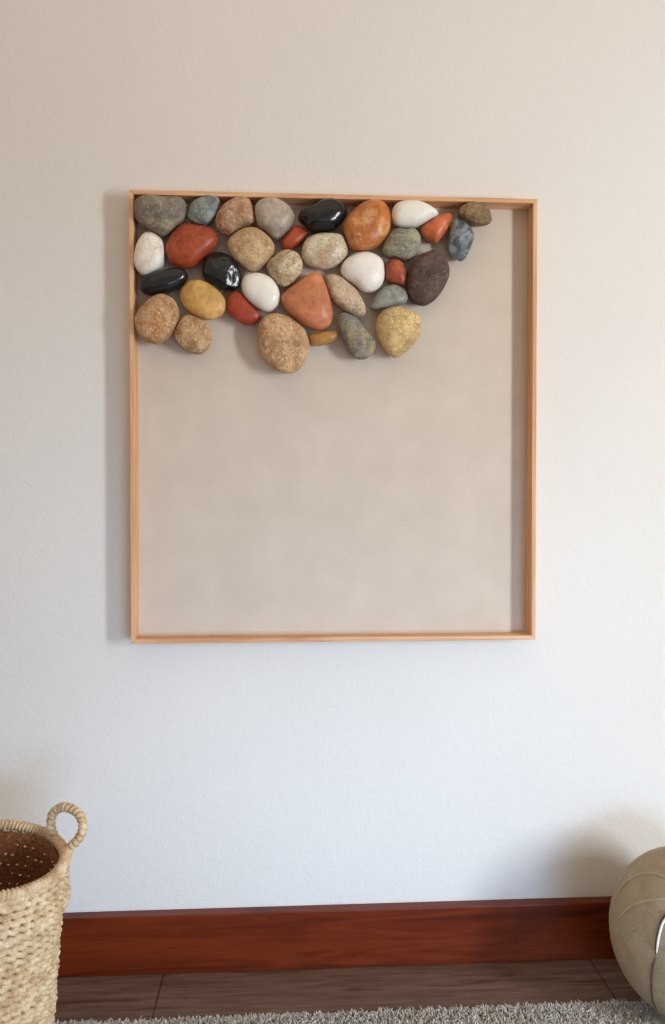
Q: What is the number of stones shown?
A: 34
